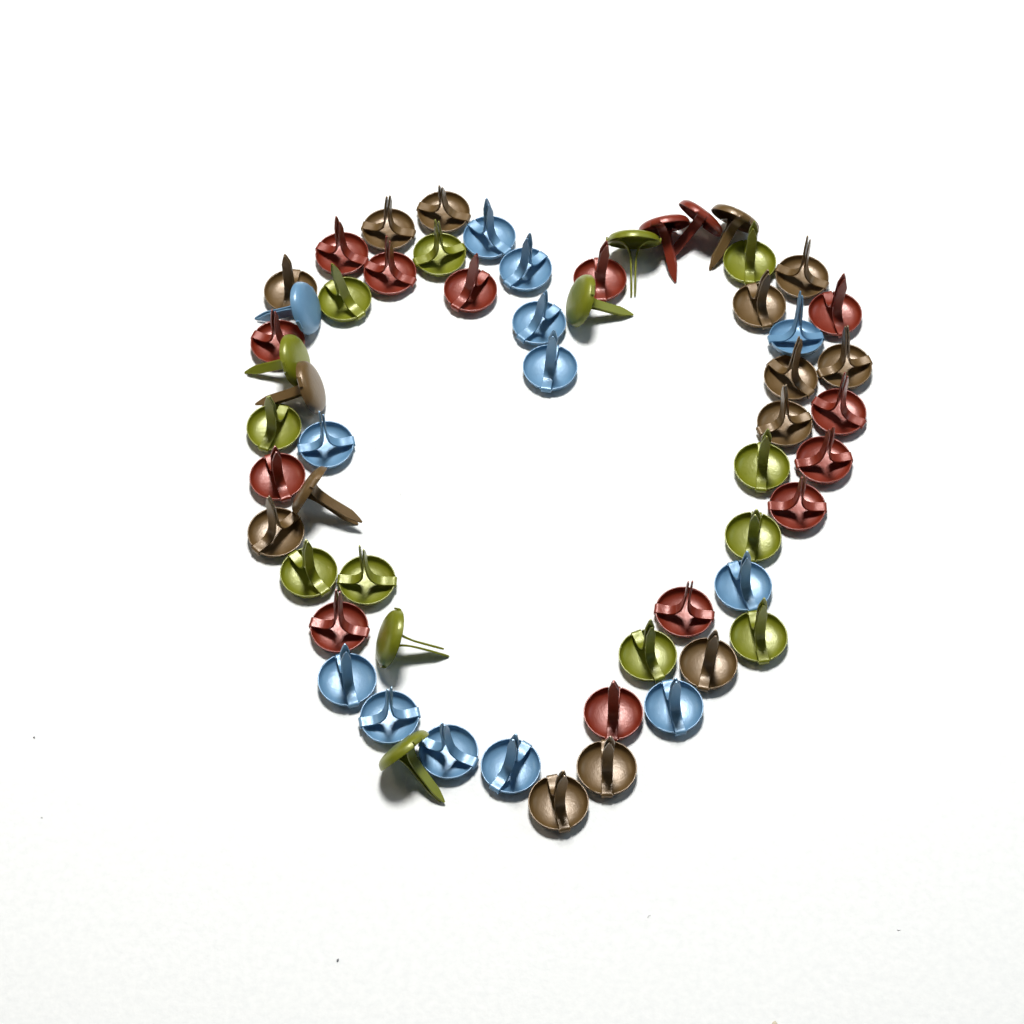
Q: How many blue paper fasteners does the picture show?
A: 13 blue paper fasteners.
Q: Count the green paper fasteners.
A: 15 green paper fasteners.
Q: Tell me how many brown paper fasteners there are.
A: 15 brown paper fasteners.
